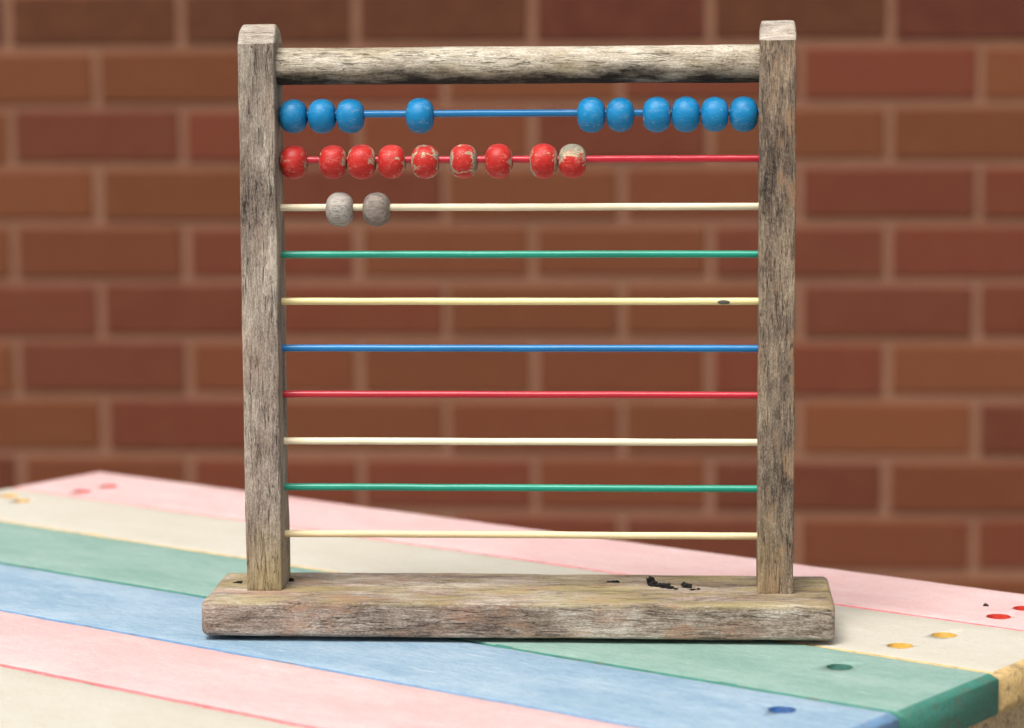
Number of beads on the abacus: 21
